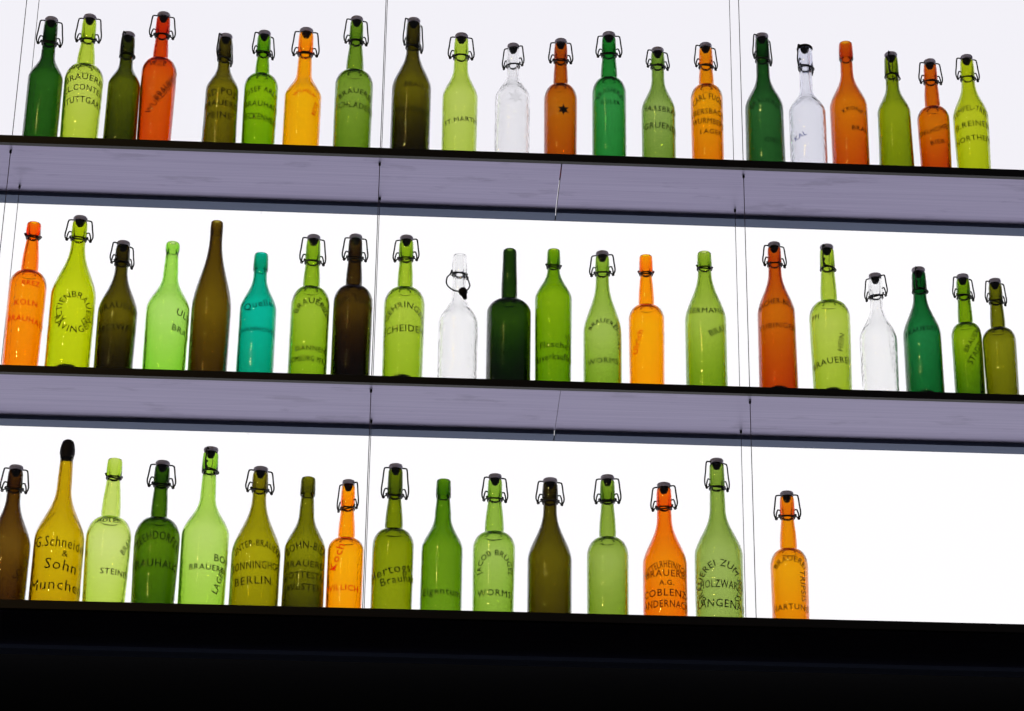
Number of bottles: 58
